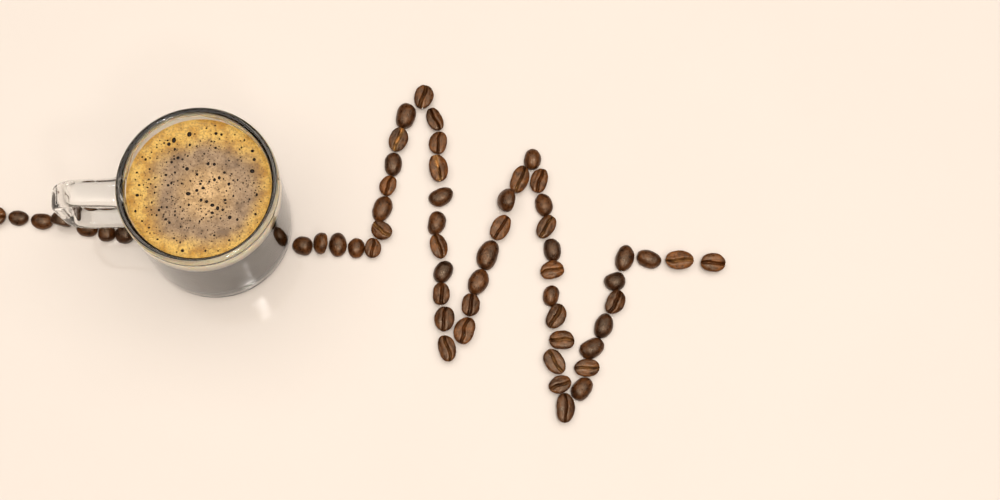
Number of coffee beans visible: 58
